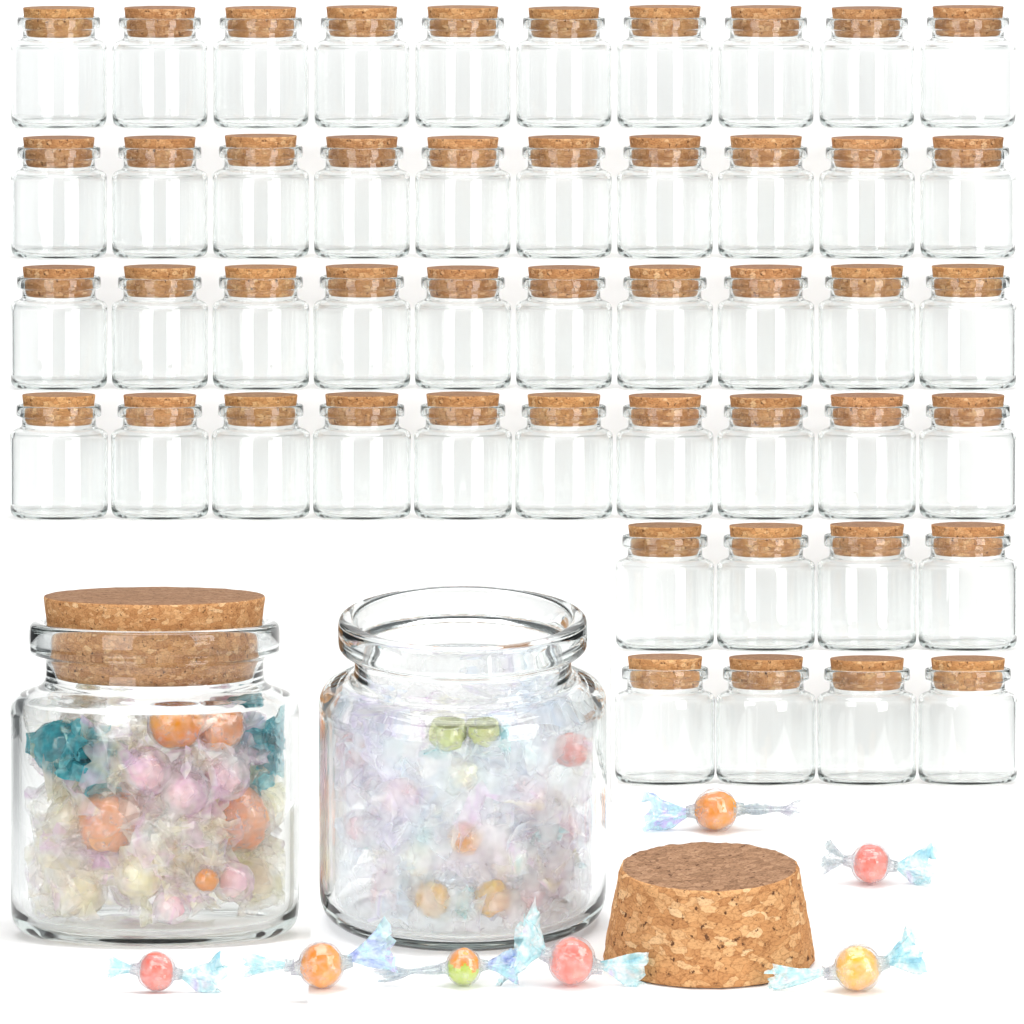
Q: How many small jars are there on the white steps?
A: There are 48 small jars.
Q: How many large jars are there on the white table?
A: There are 2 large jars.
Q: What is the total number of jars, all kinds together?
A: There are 50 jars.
